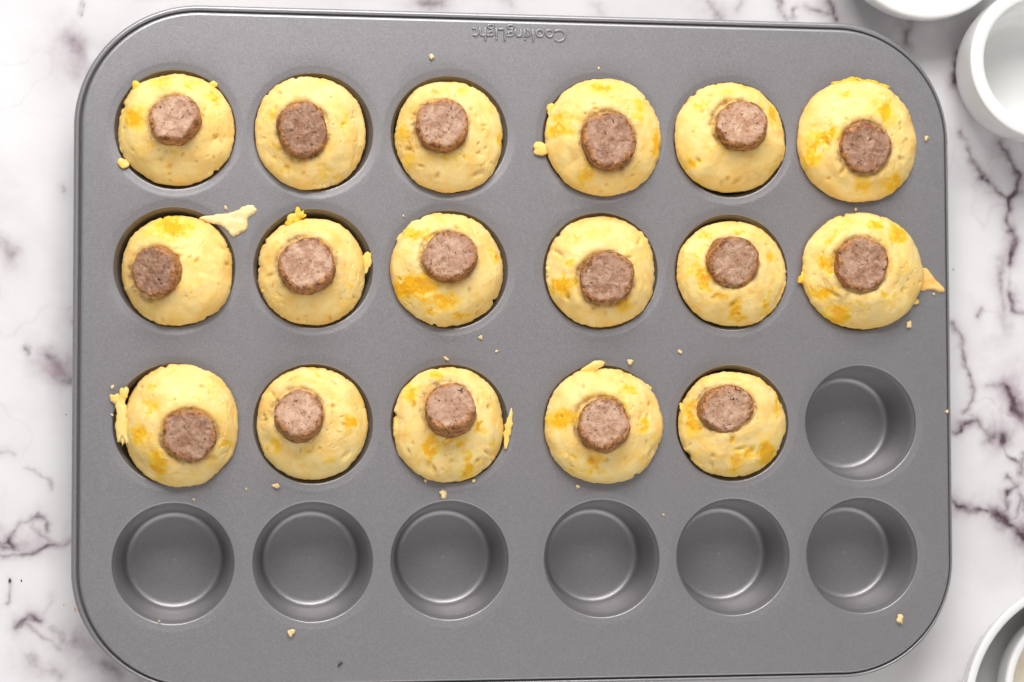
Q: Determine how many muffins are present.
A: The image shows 17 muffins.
